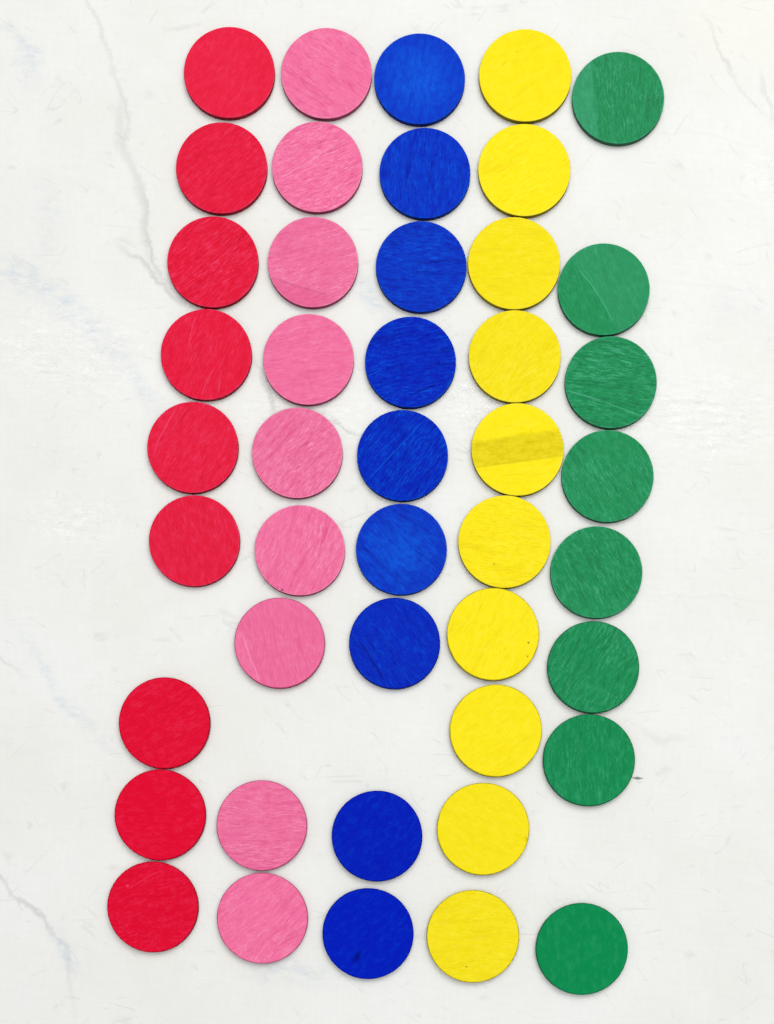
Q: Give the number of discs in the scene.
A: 45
